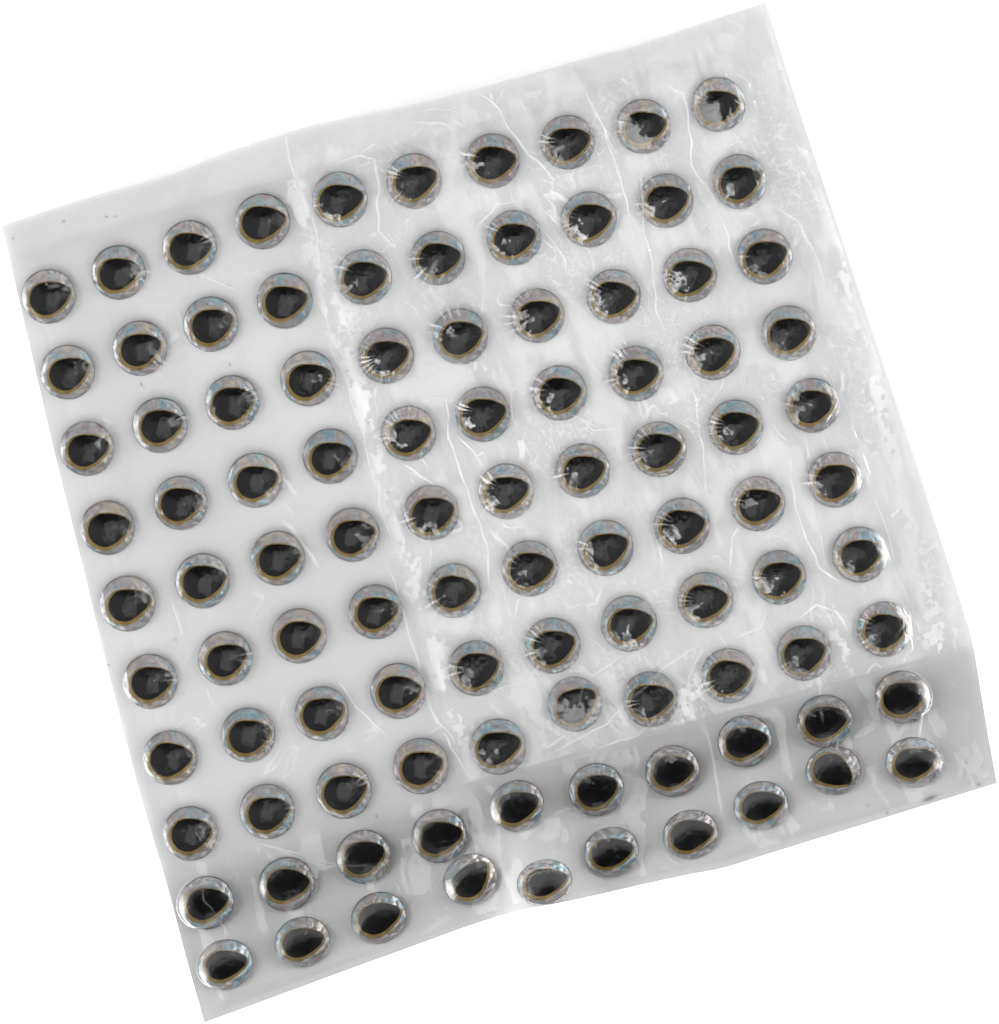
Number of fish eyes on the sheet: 100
